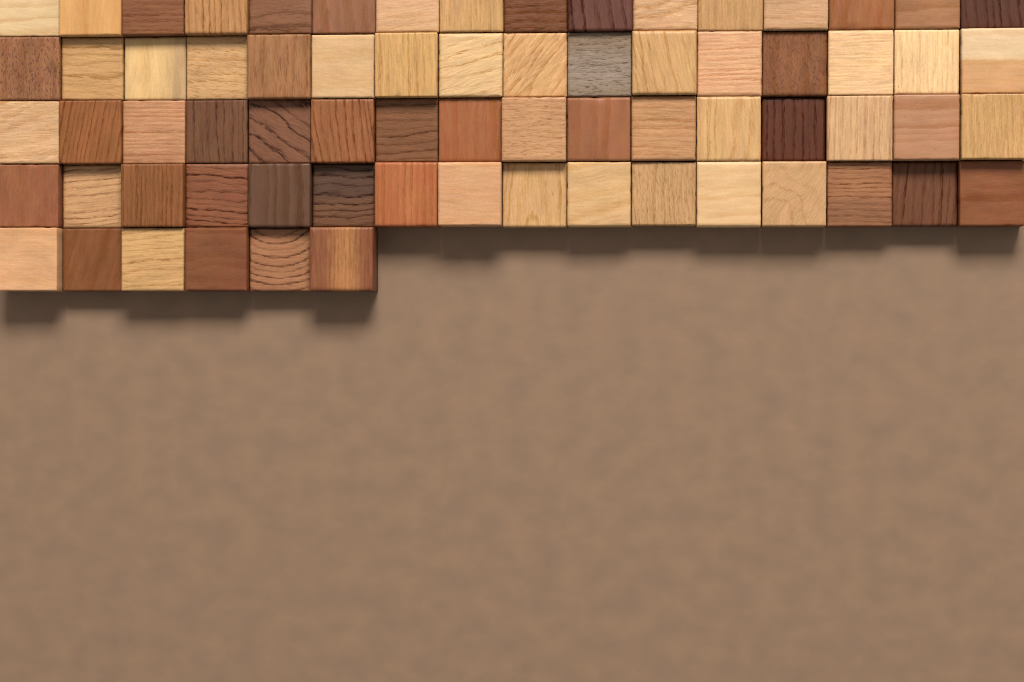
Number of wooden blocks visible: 70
